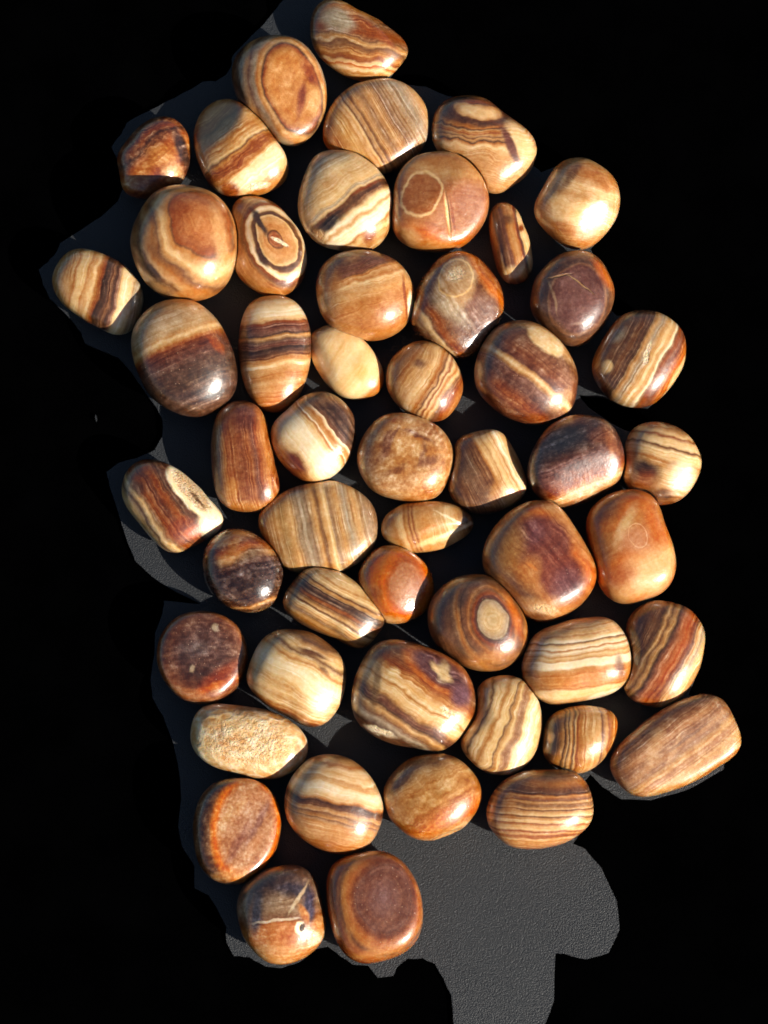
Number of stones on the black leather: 52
